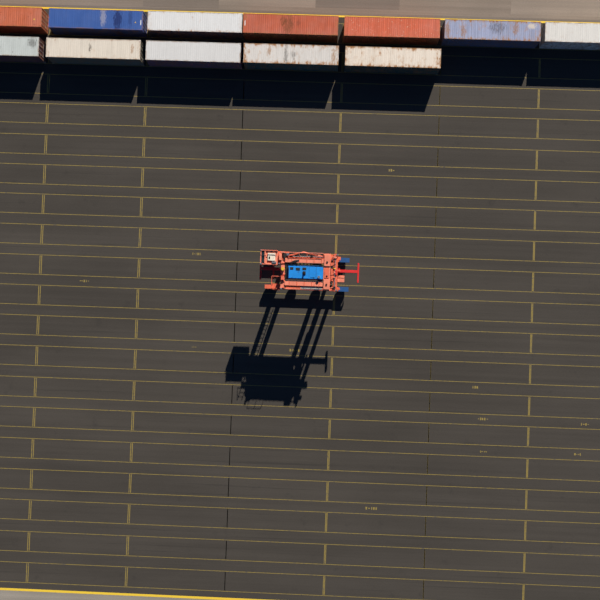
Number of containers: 12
